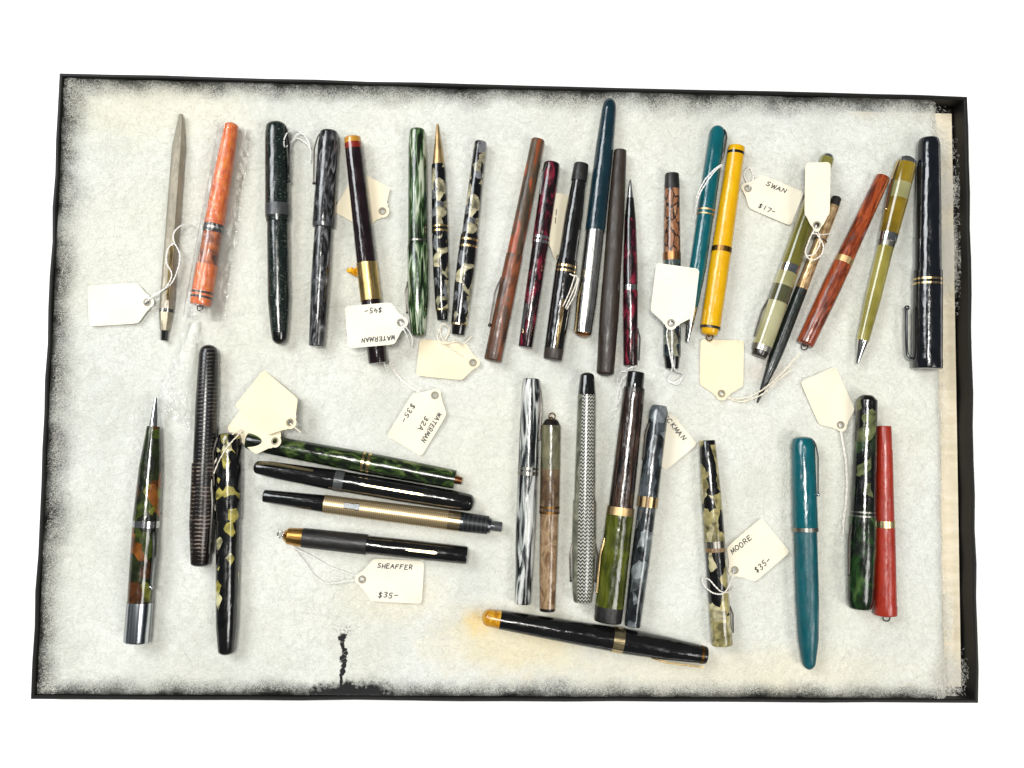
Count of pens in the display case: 39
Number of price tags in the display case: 16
